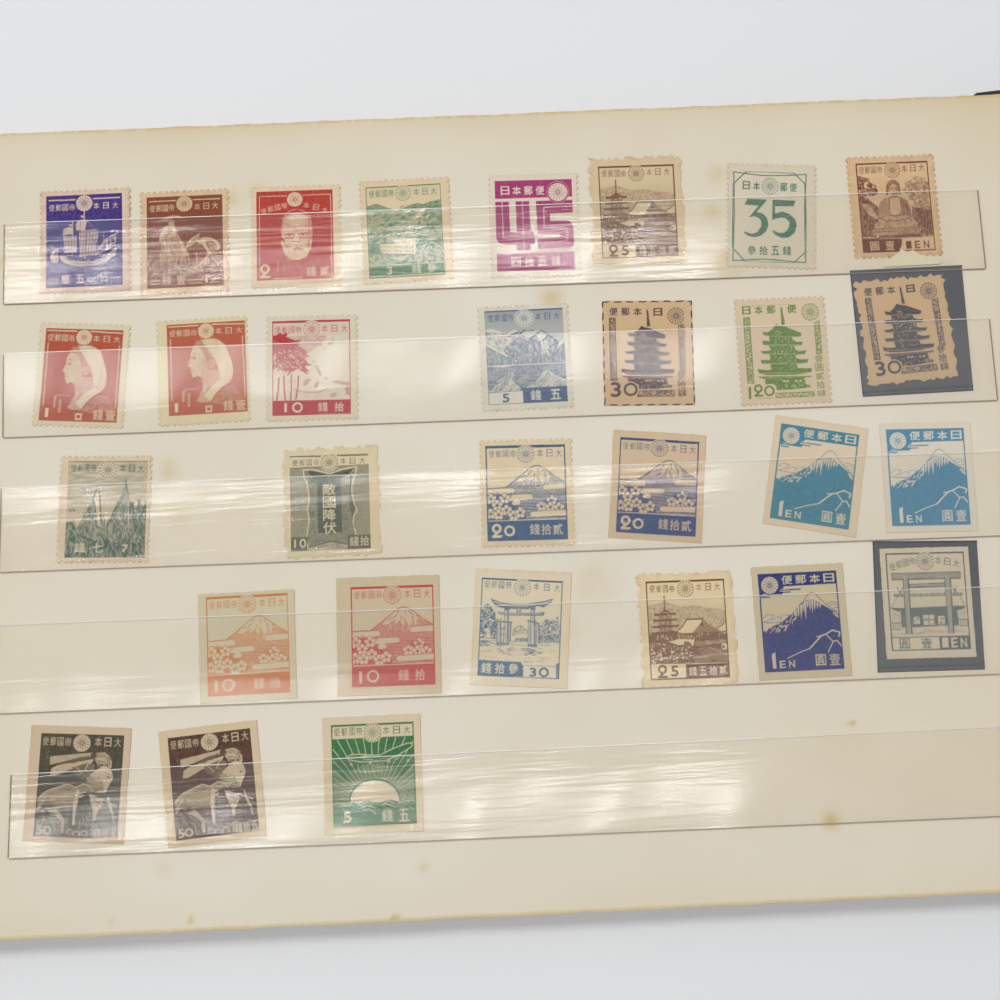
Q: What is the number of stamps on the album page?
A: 30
